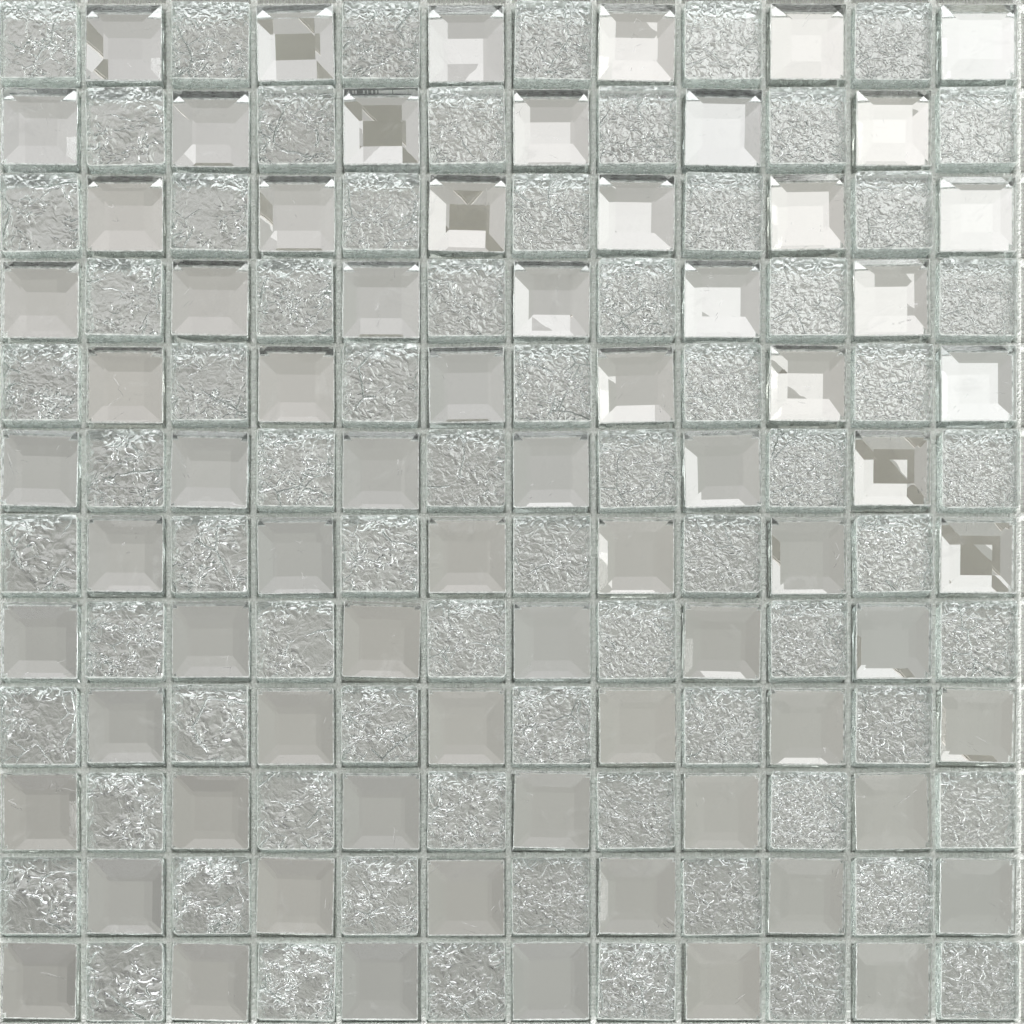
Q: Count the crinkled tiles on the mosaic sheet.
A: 72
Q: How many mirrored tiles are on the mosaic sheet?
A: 72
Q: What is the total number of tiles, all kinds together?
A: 144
